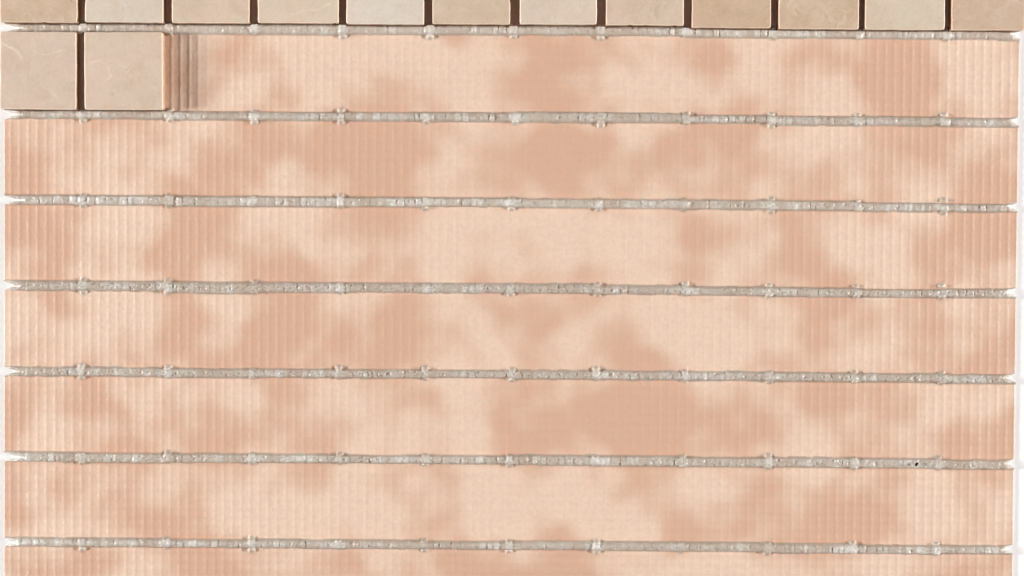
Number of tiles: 14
